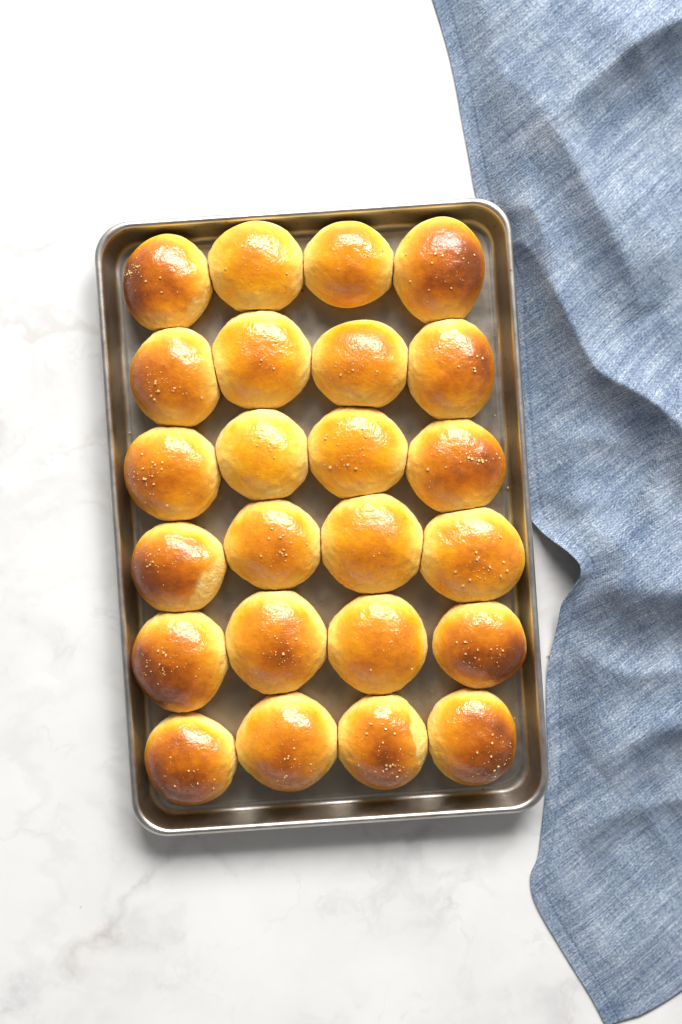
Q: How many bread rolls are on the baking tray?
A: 24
